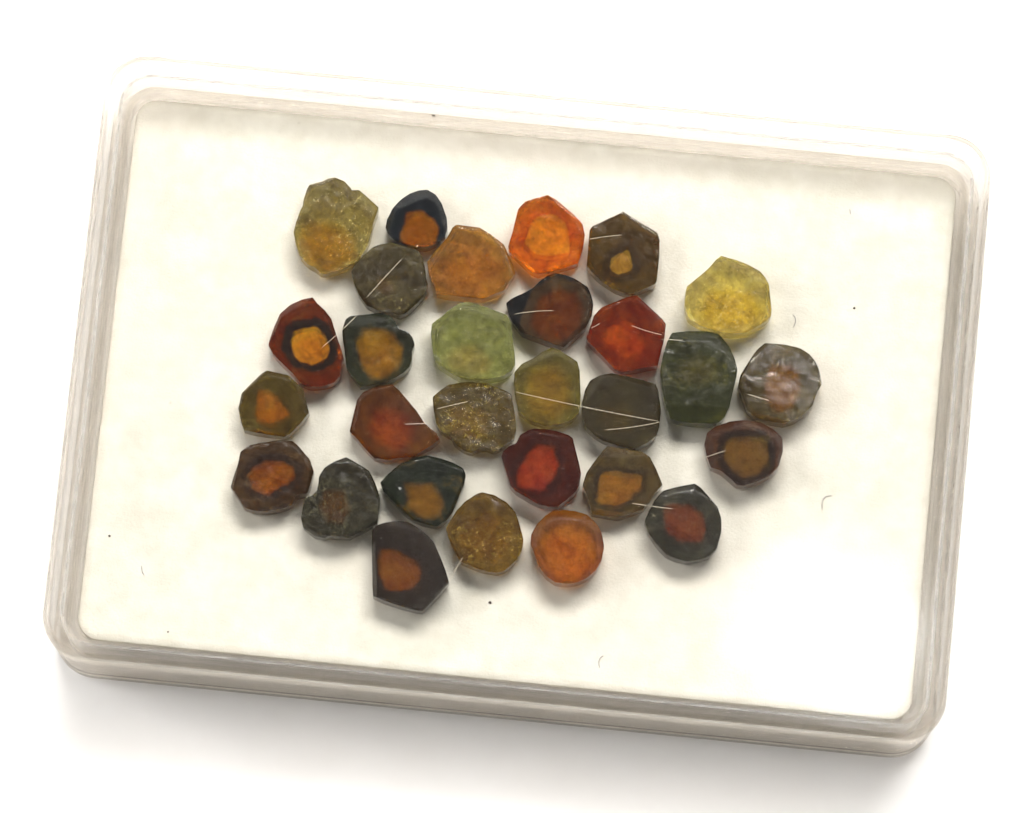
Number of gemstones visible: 29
